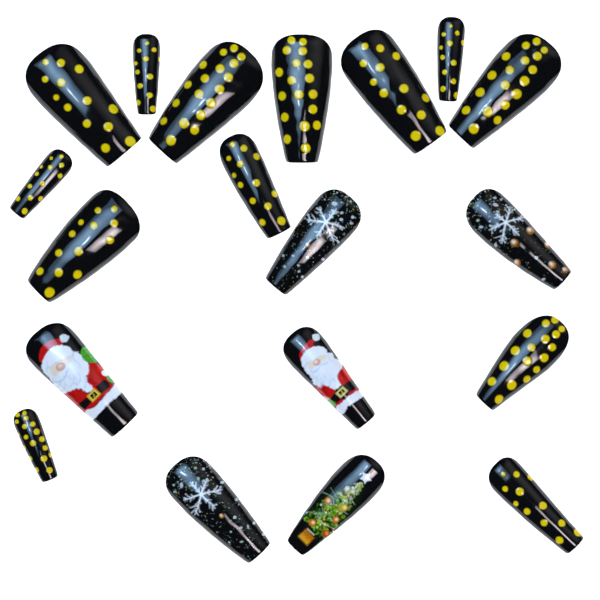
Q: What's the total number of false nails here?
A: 19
